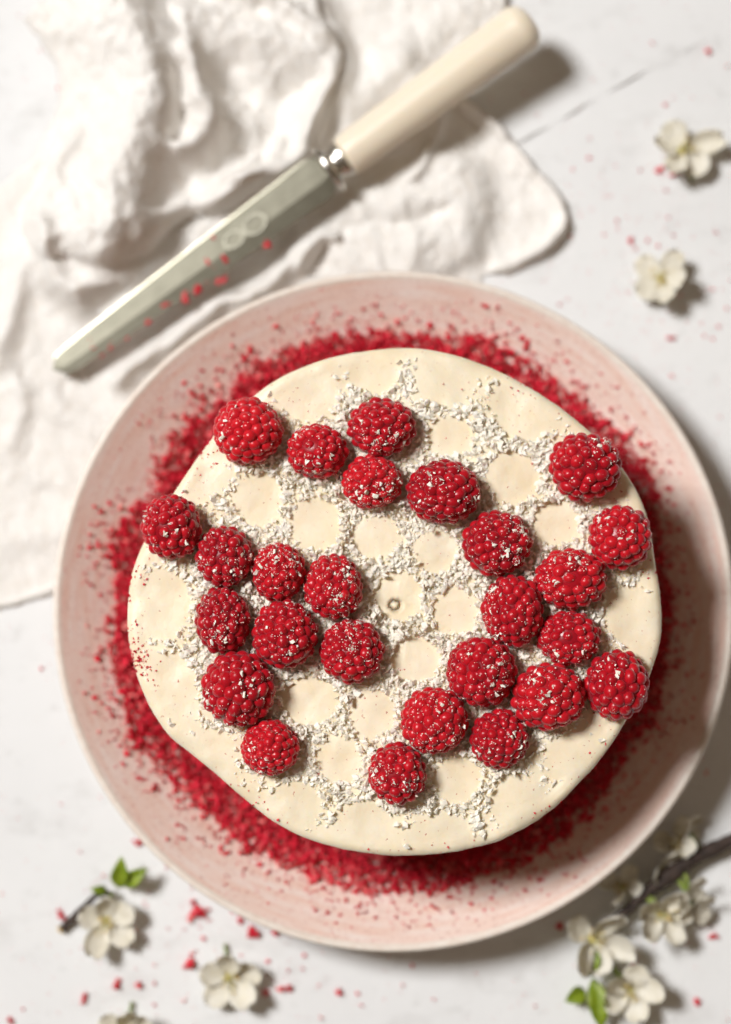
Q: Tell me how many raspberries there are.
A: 26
